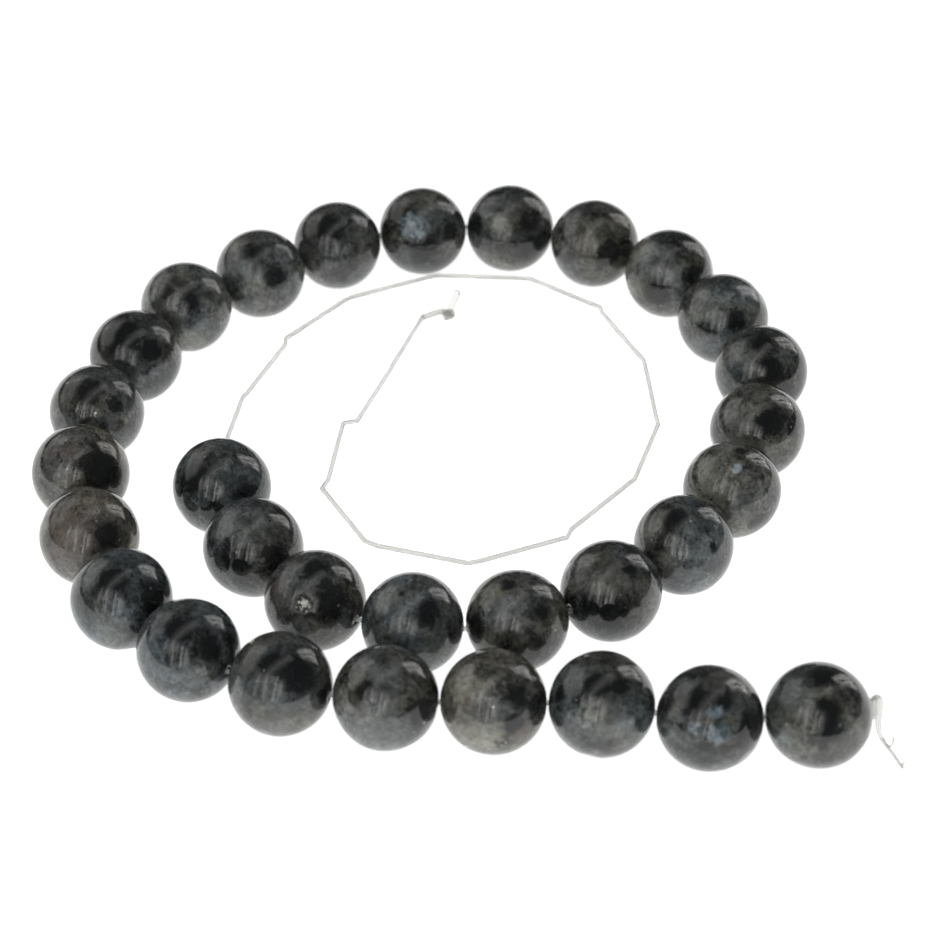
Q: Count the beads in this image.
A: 30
